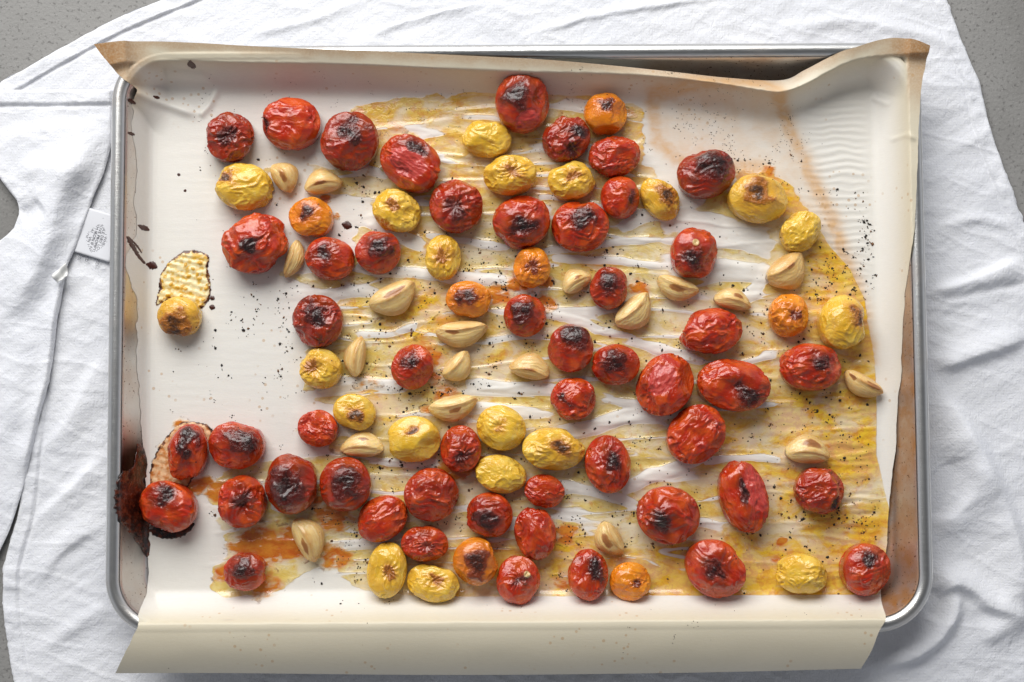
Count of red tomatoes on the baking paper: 51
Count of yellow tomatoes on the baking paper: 20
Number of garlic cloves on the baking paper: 19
